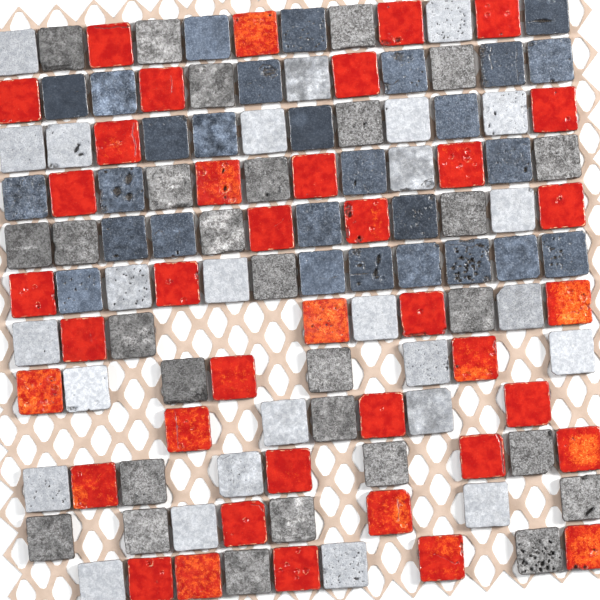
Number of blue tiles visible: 28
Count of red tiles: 39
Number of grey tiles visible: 28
